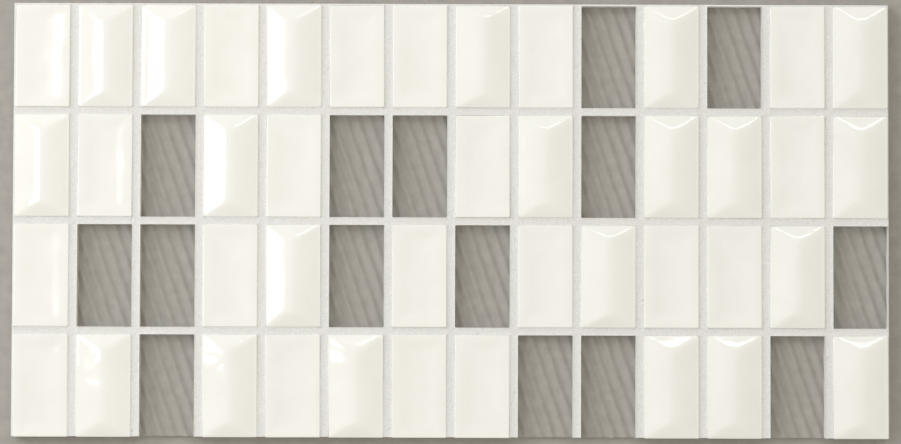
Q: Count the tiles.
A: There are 41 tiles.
